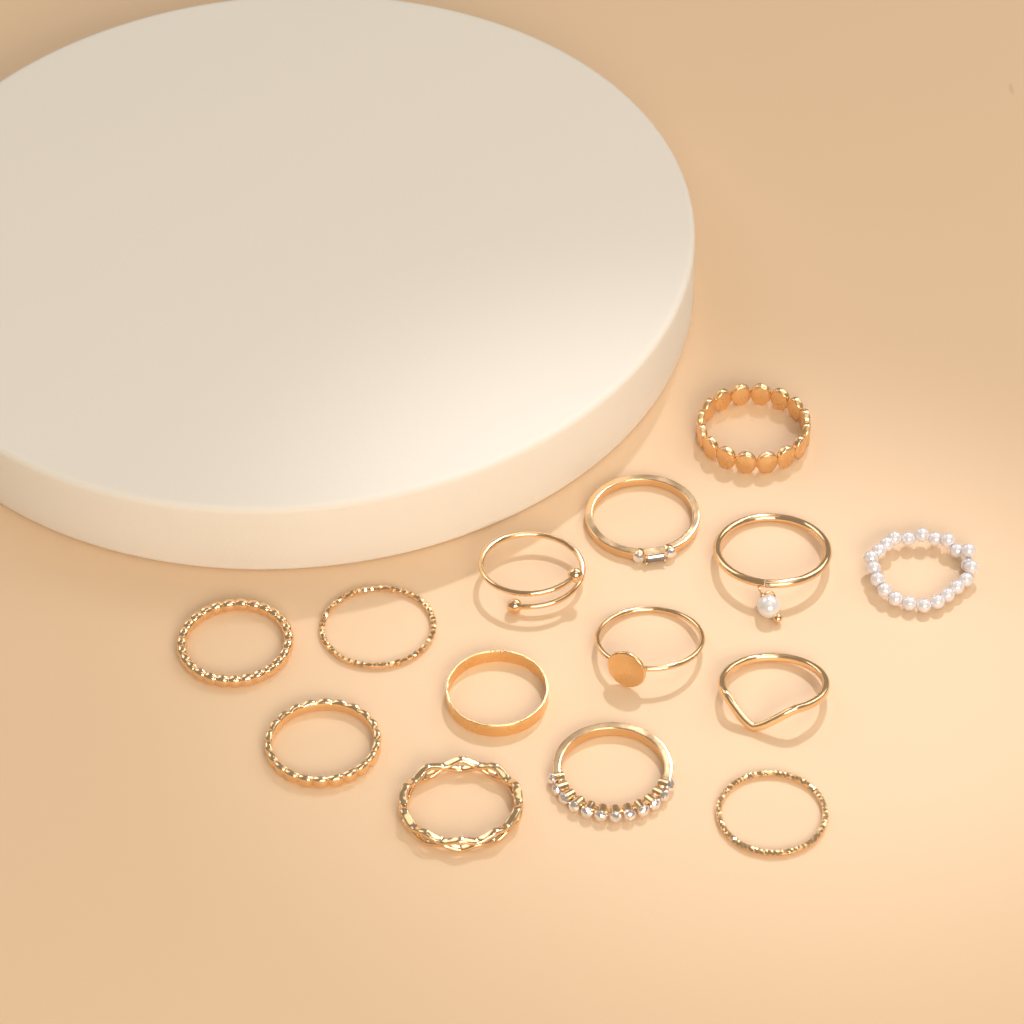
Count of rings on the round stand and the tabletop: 14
